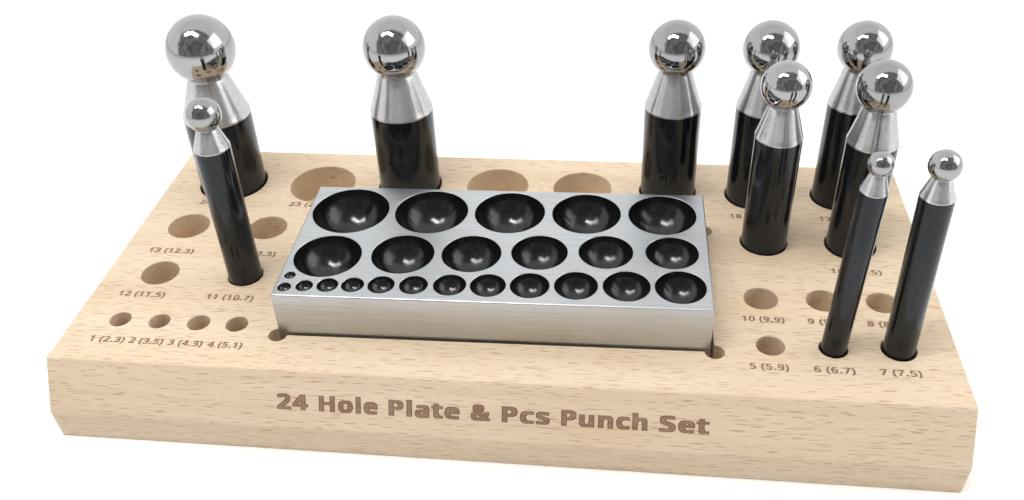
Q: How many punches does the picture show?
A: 10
